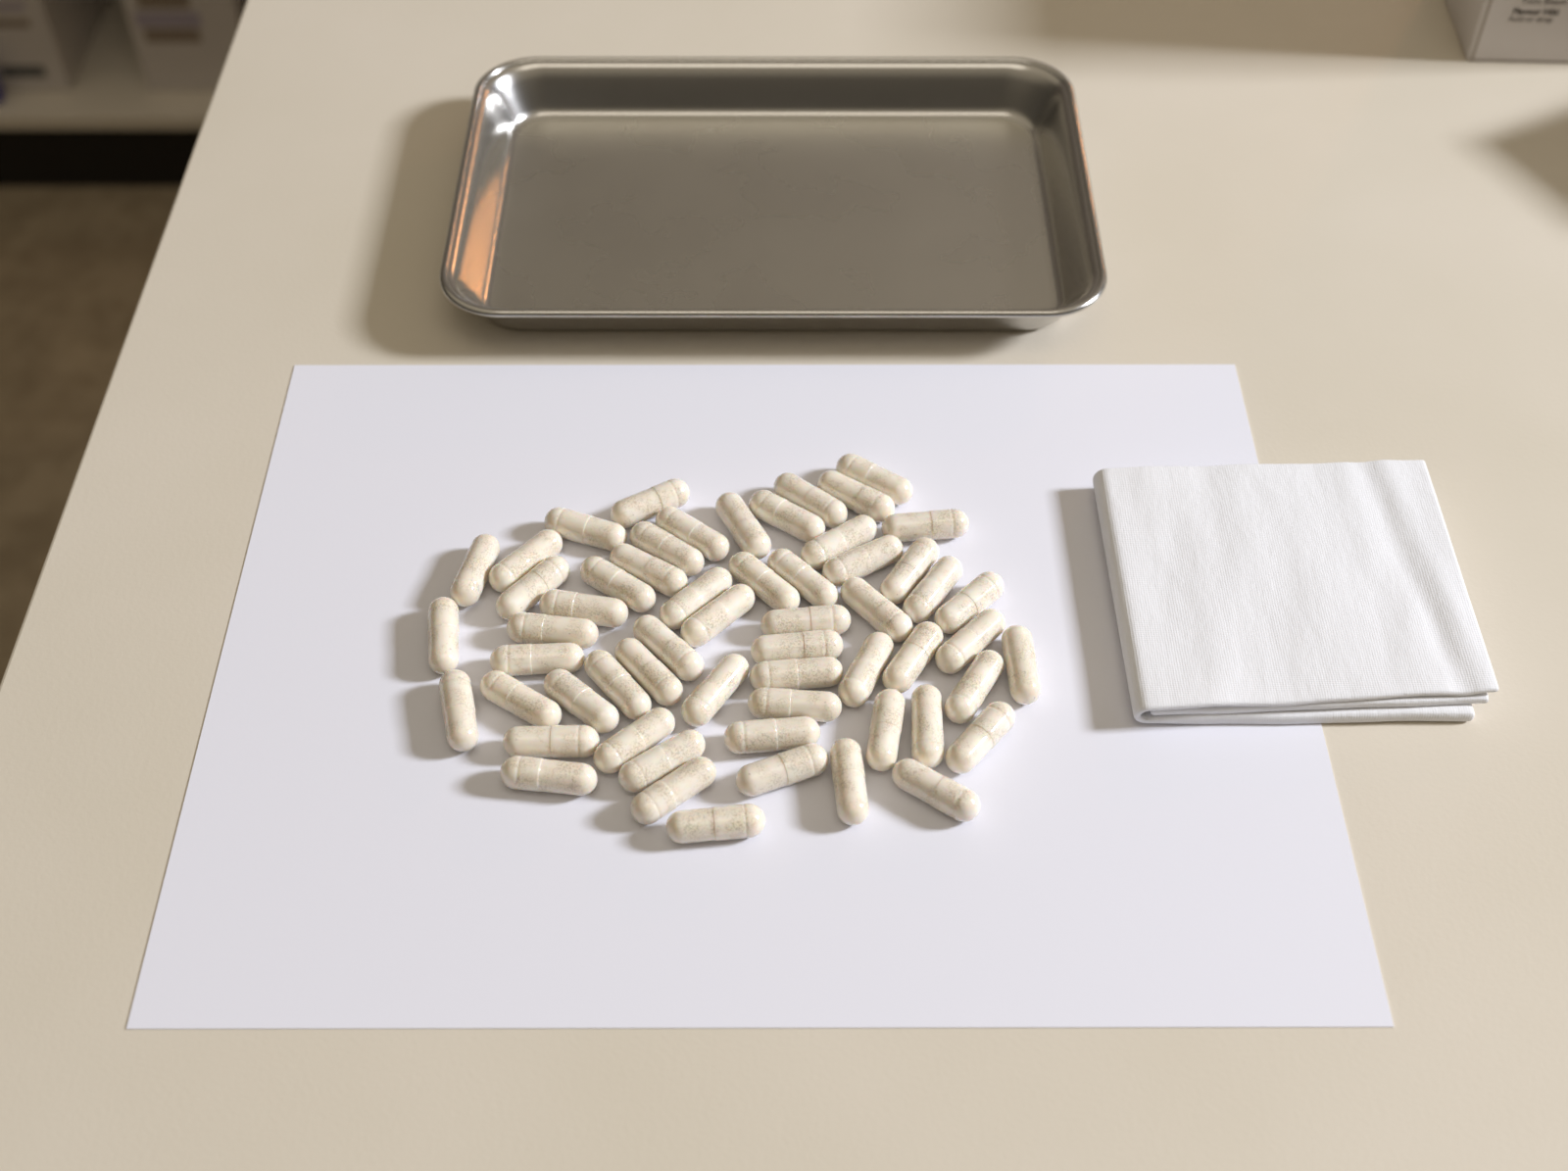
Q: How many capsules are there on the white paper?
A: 58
